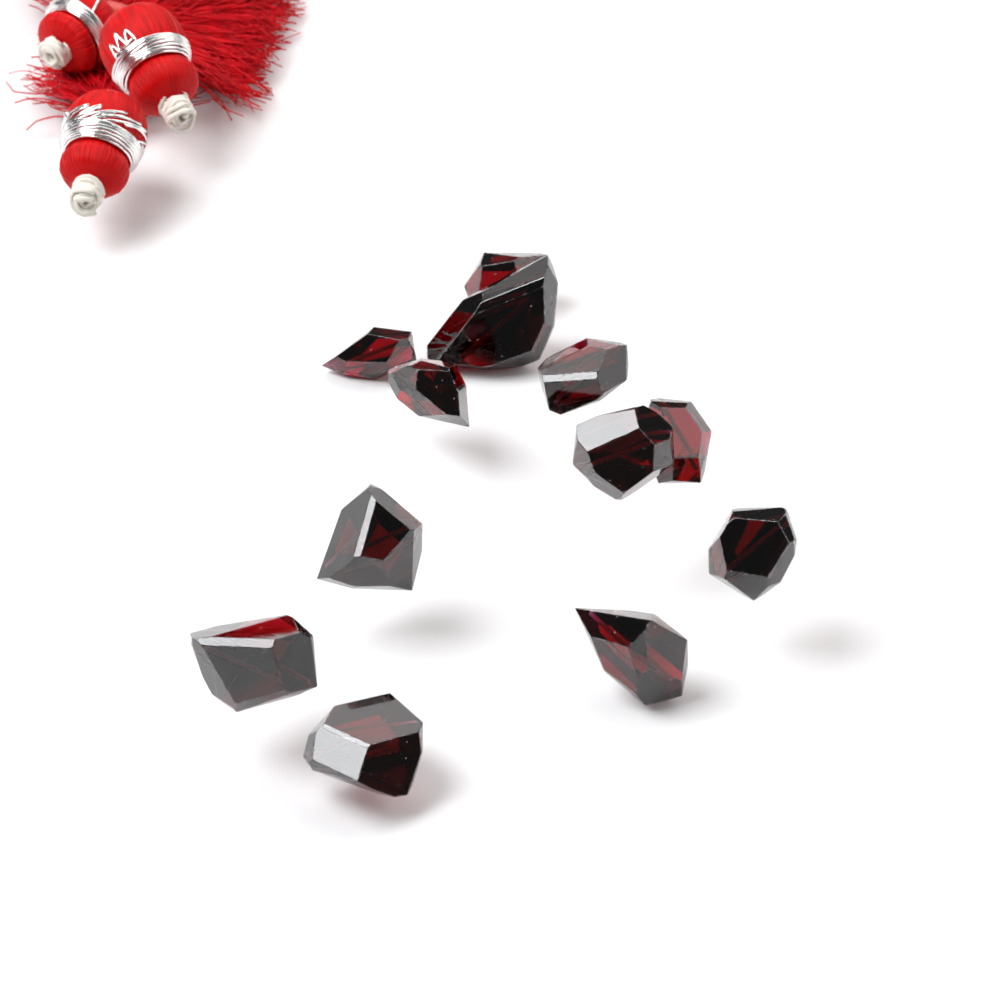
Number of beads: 12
